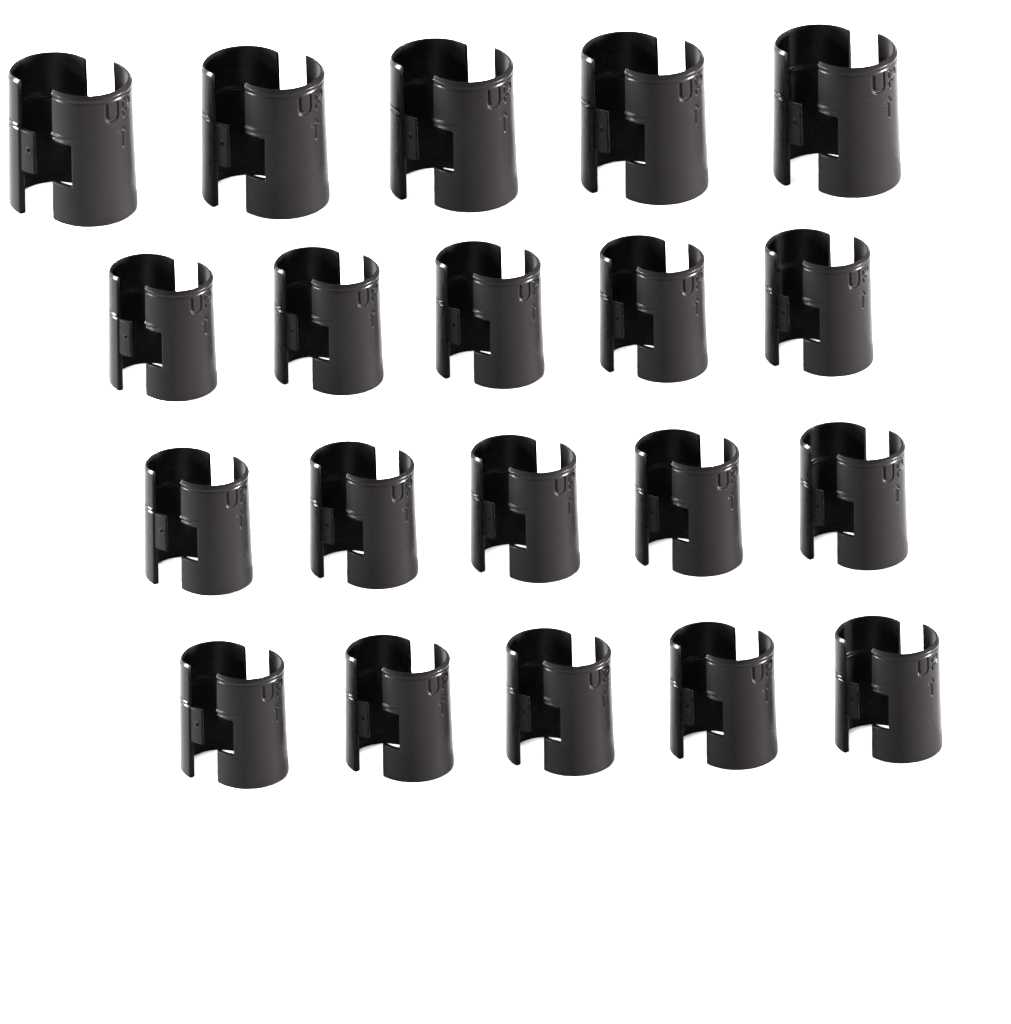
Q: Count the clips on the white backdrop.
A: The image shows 20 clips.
